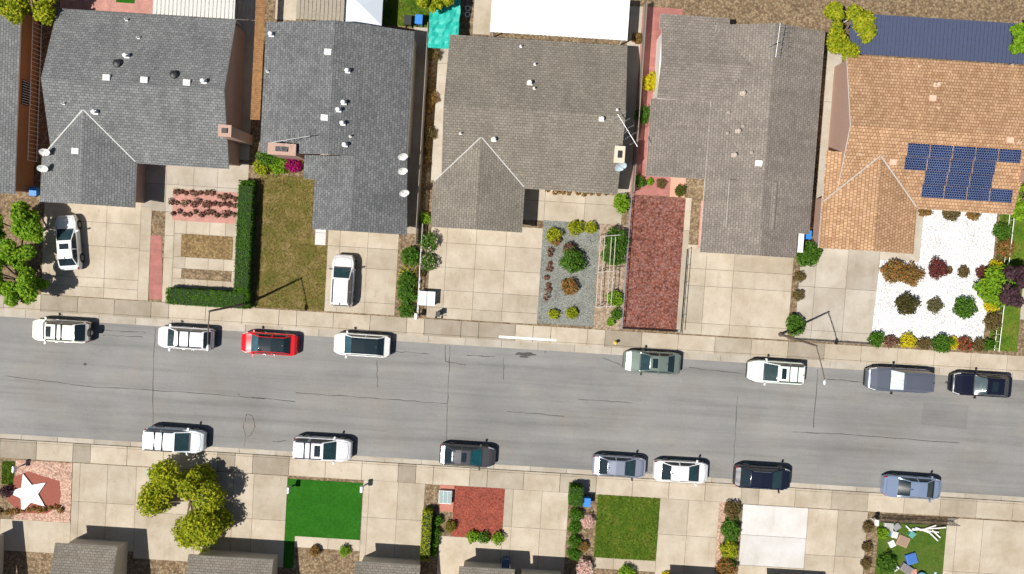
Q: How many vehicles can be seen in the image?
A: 17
